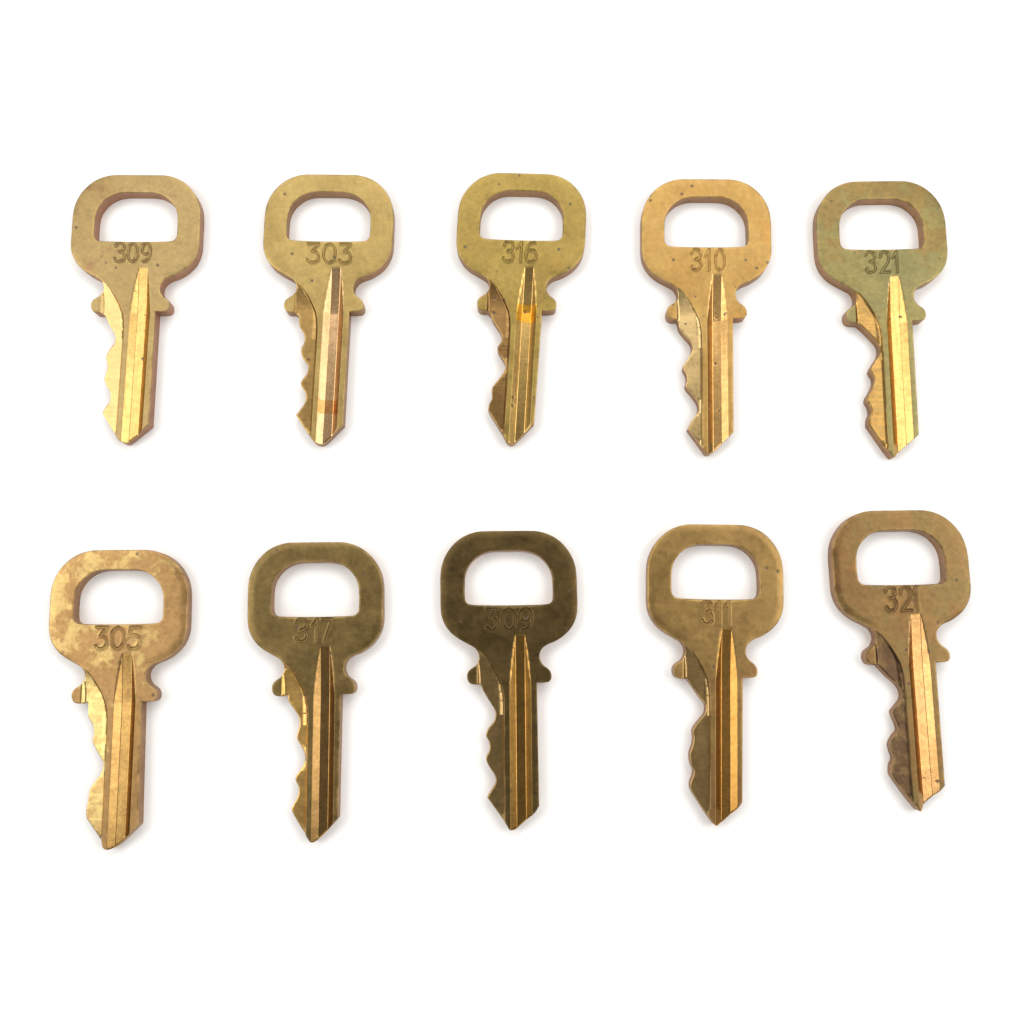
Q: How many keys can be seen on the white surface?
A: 10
